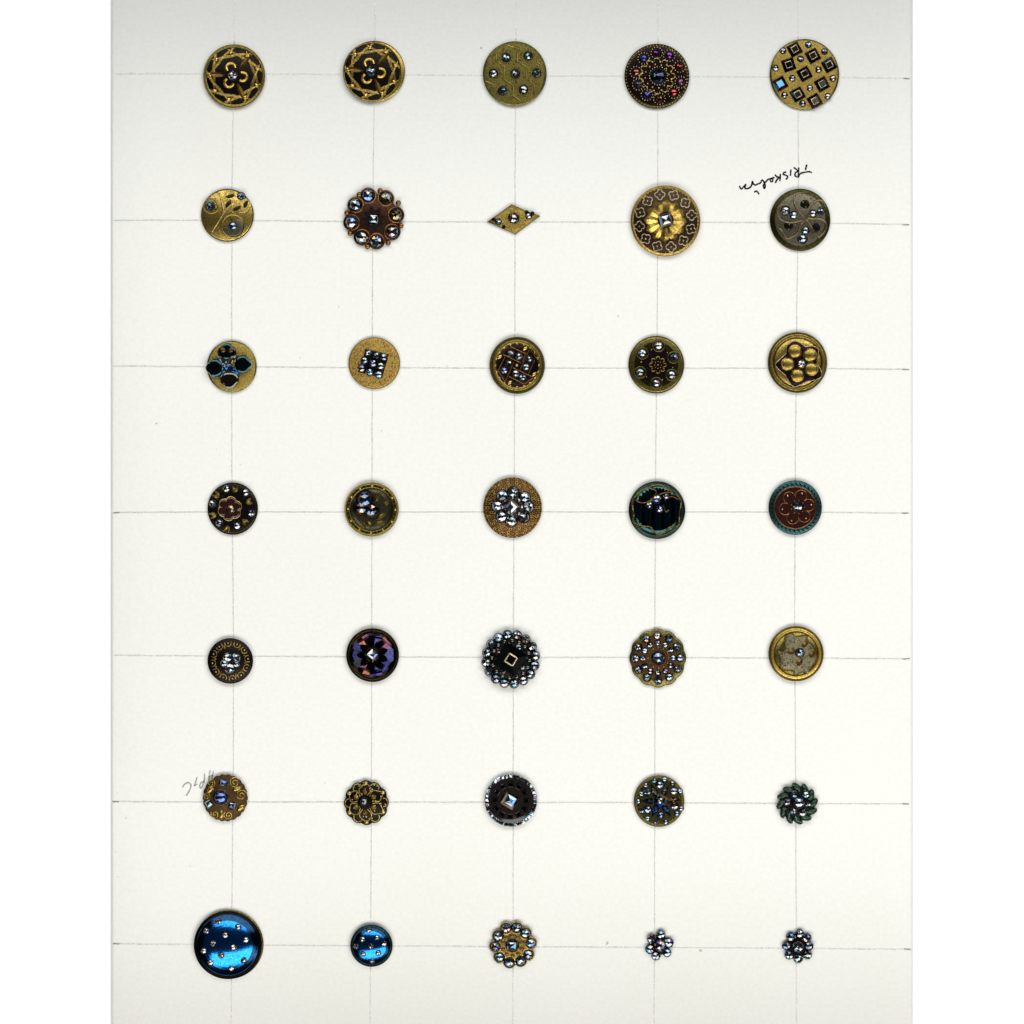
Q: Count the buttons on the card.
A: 35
